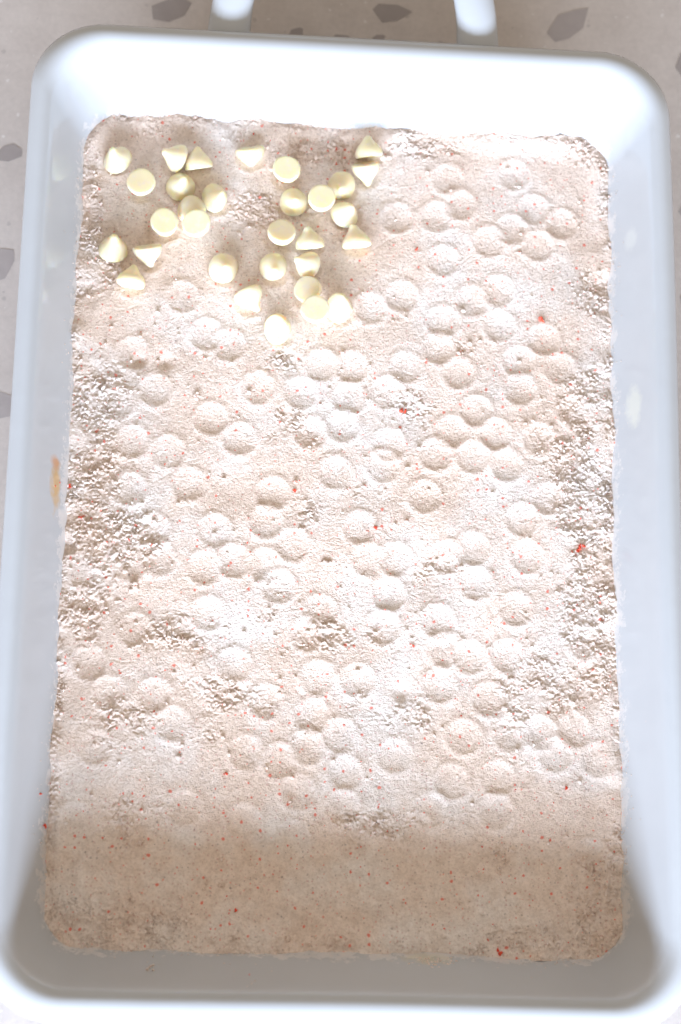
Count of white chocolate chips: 31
